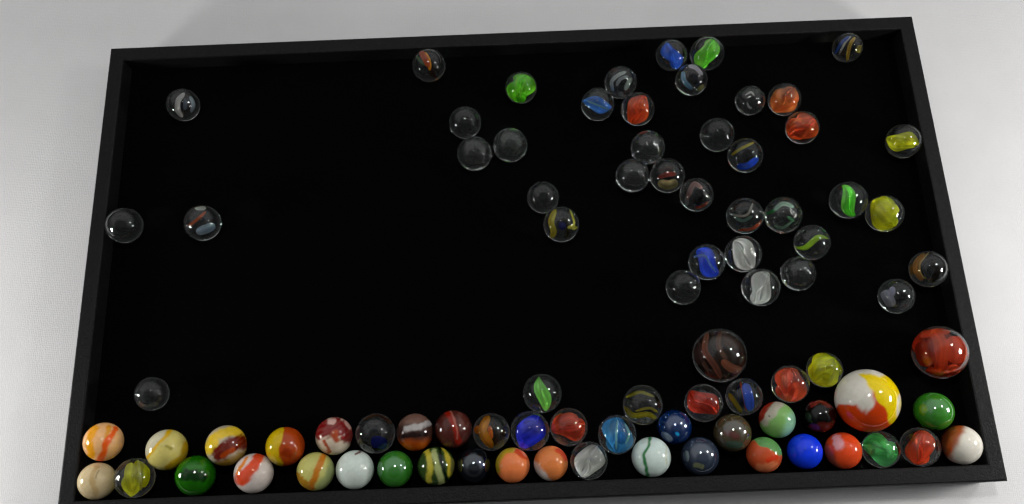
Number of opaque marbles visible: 29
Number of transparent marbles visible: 57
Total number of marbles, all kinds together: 86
